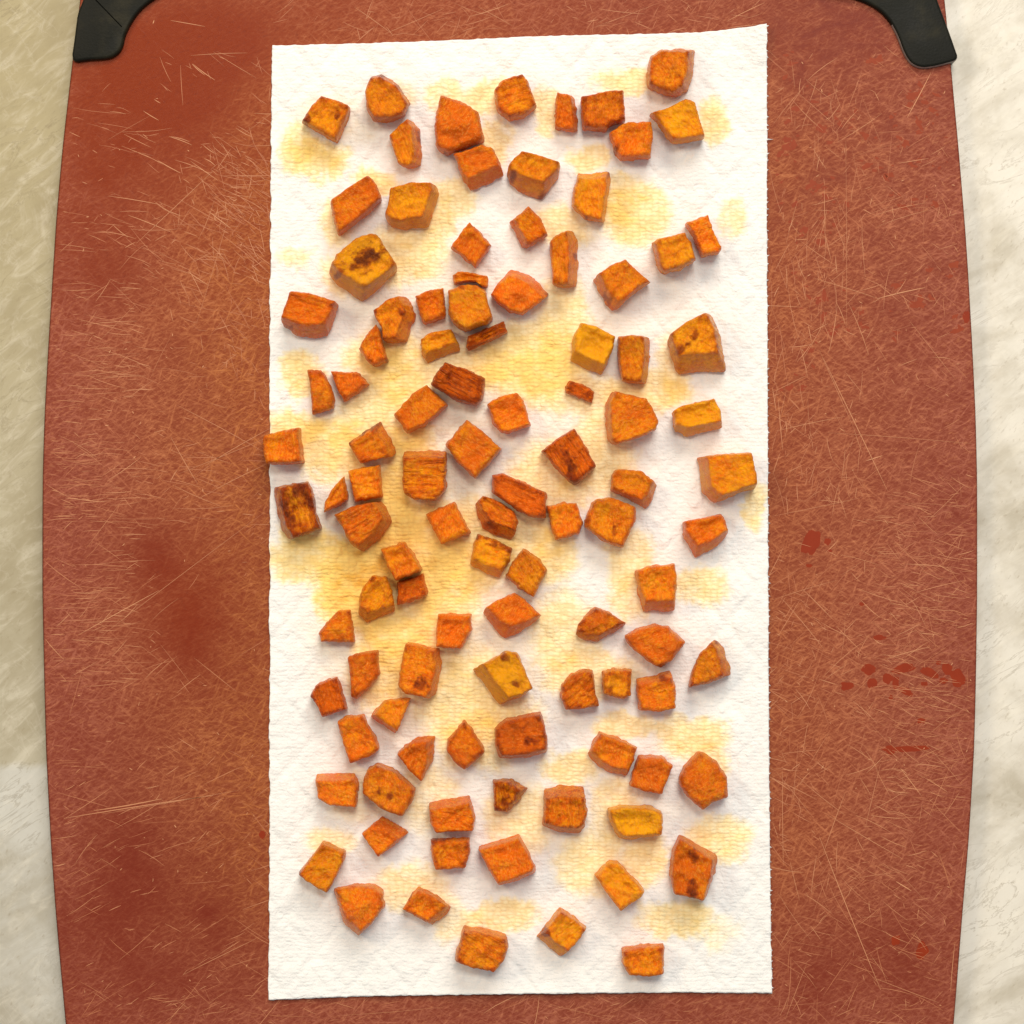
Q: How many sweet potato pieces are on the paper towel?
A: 103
